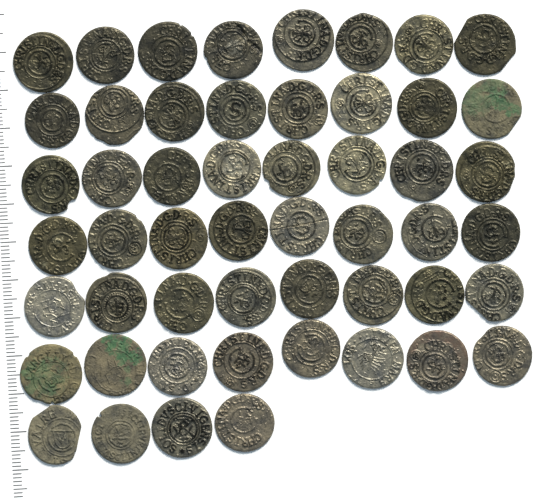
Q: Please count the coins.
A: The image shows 52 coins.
